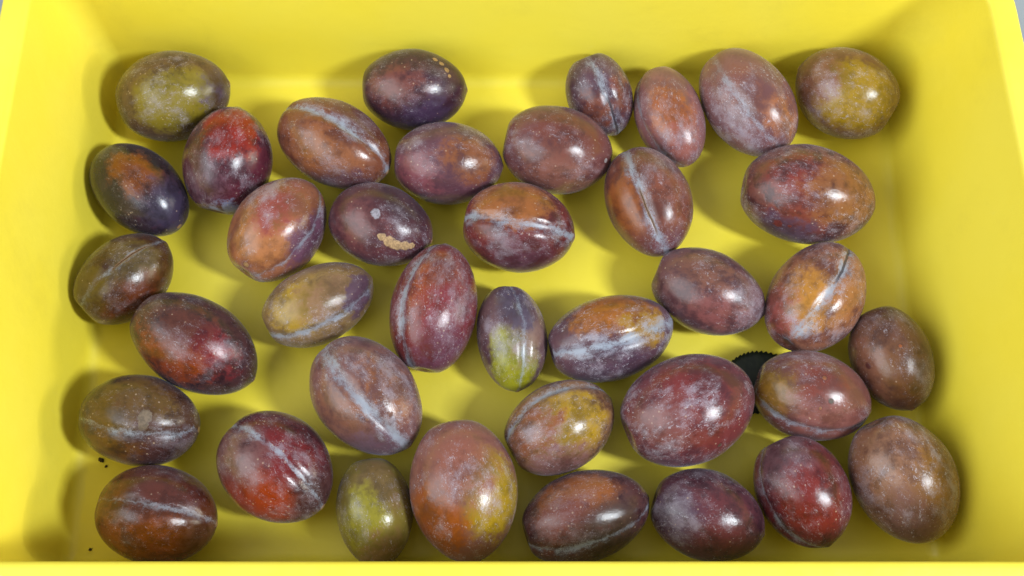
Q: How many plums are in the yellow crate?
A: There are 38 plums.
